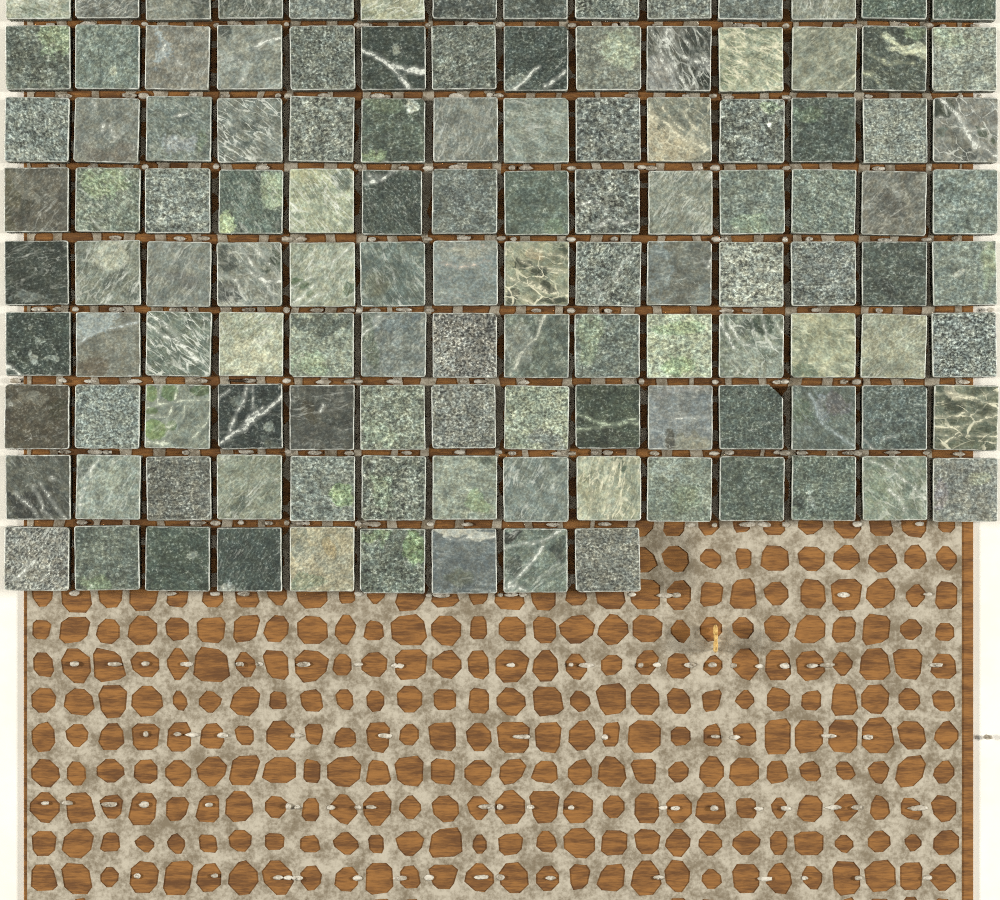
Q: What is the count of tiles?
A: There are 121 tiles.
